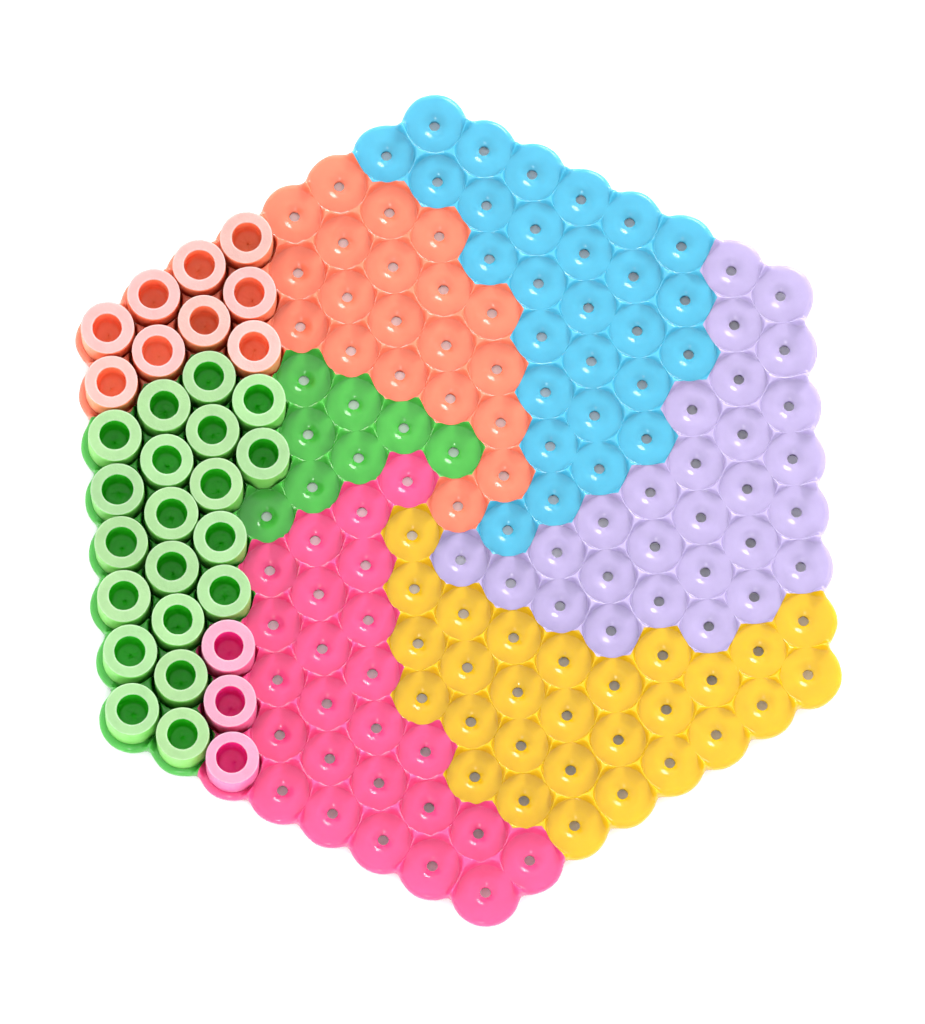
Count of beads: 32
